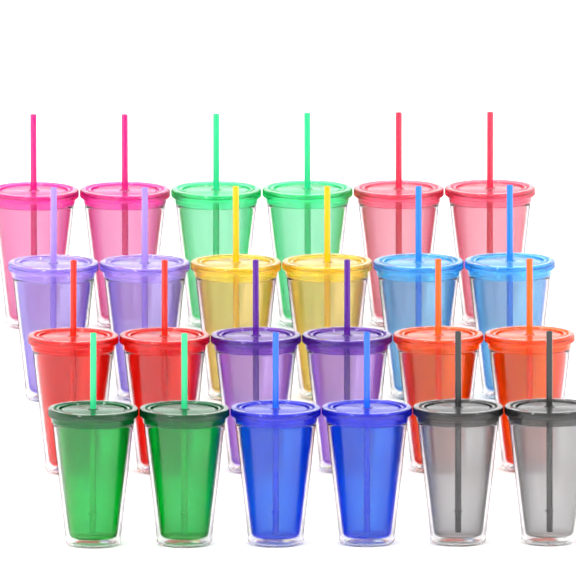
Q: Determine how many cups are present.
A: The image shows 24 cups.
